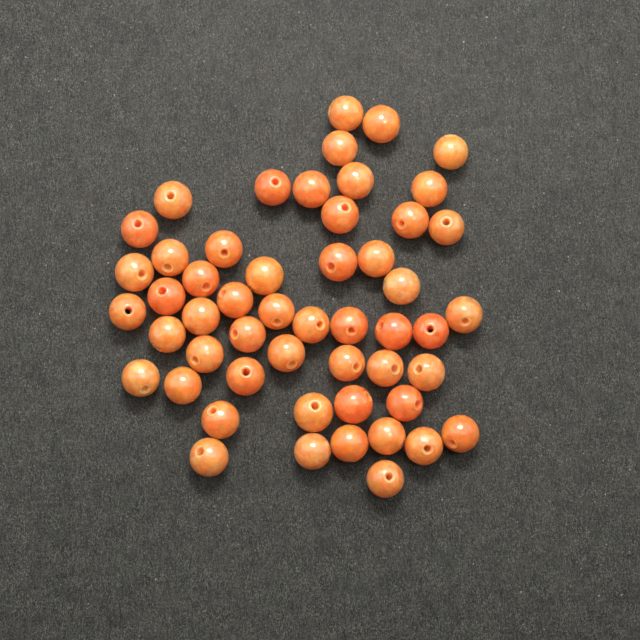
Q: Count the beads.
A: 52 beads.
